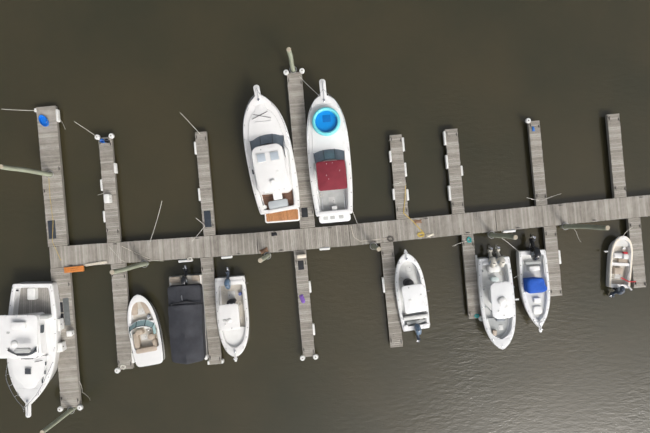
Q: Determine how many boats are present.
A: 10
